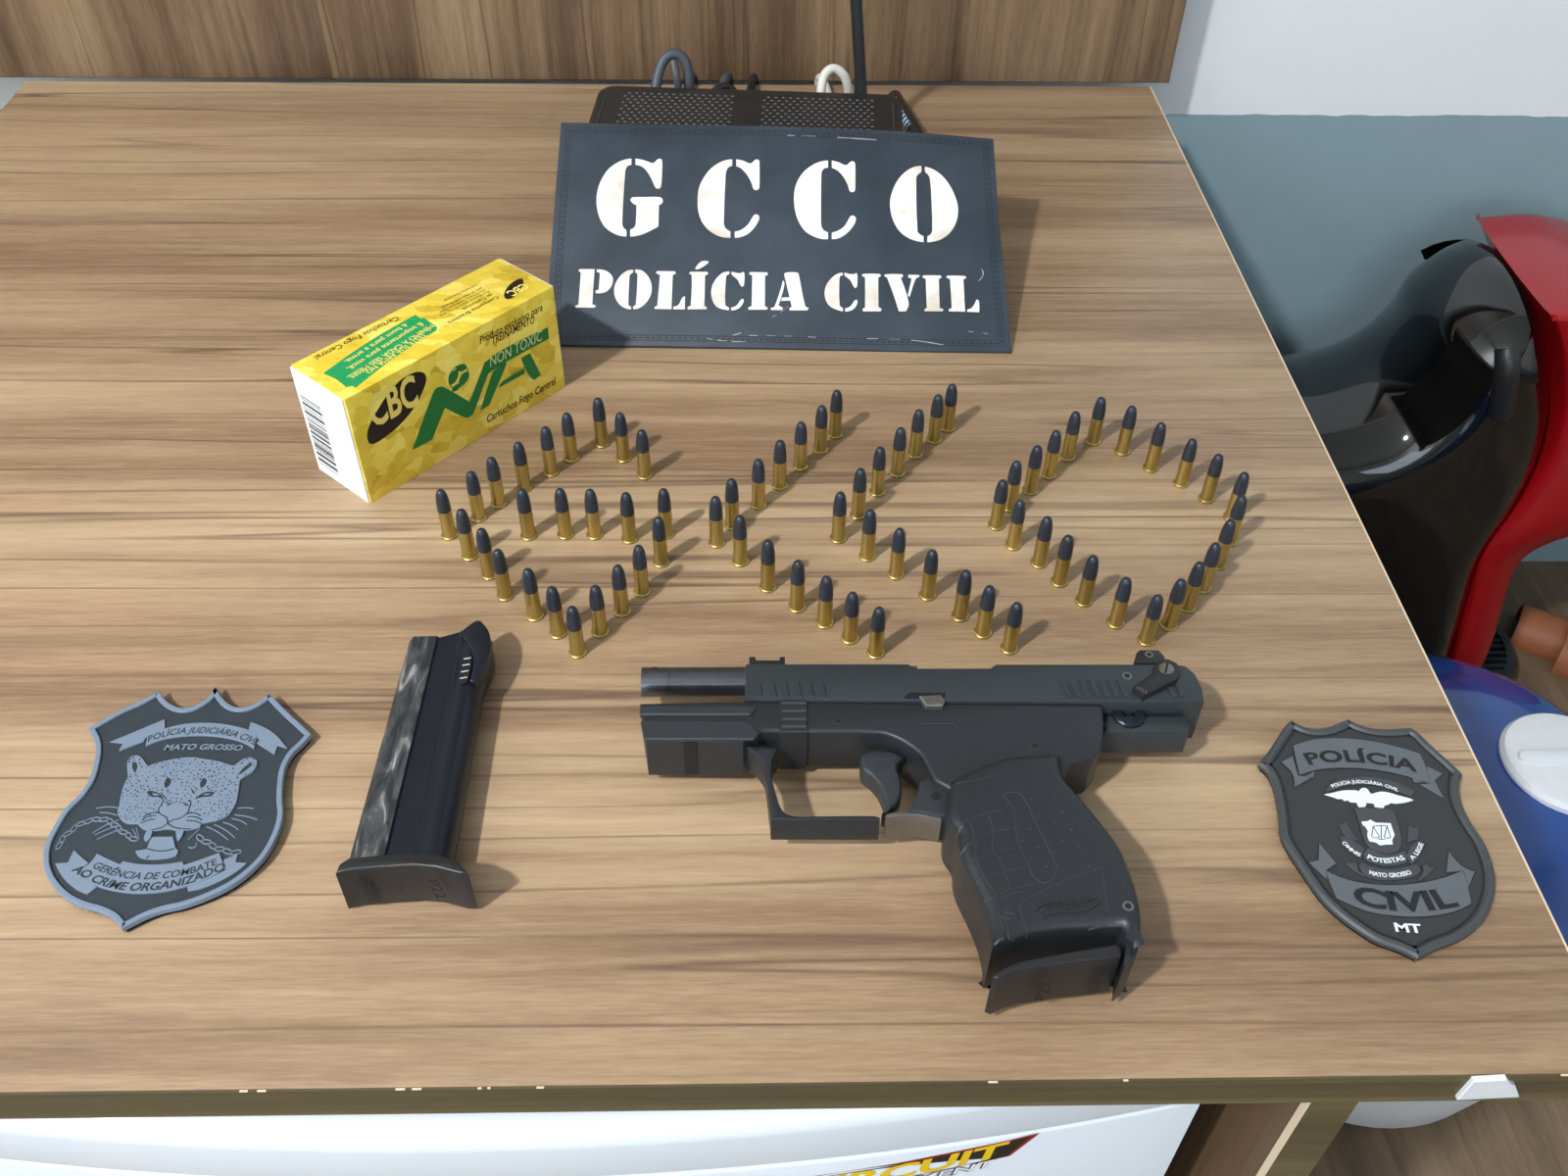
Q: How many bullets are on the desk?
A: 72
